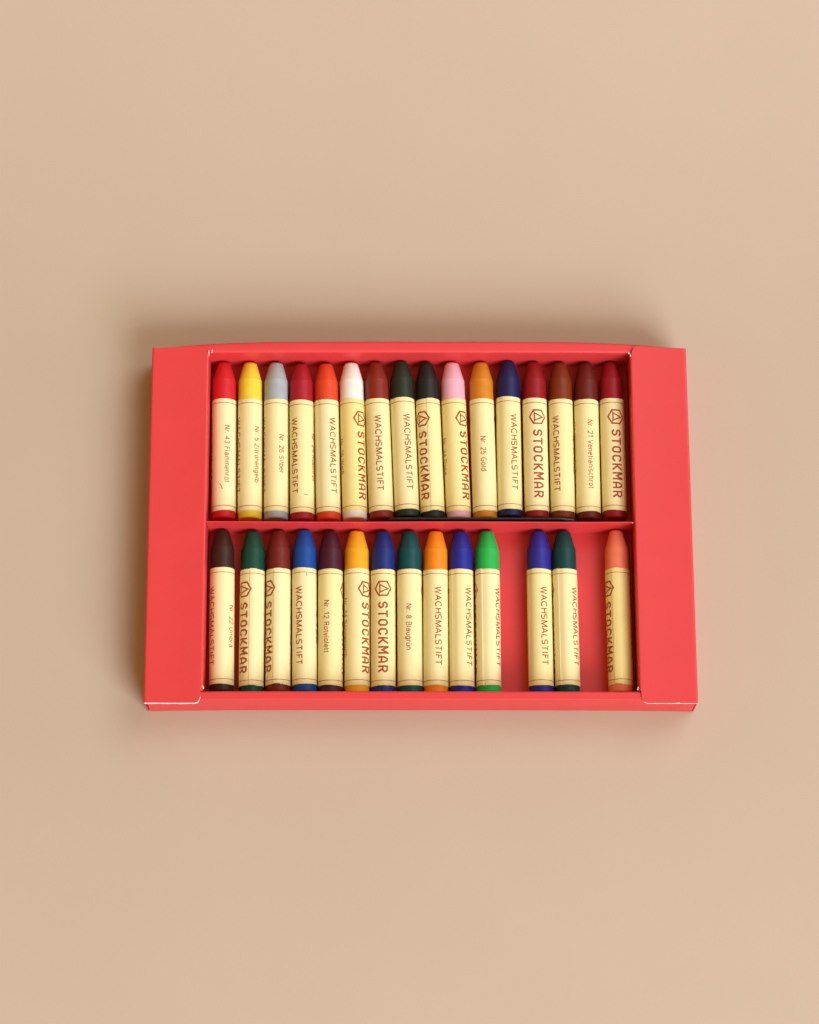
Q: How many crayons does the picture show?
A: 30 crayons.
